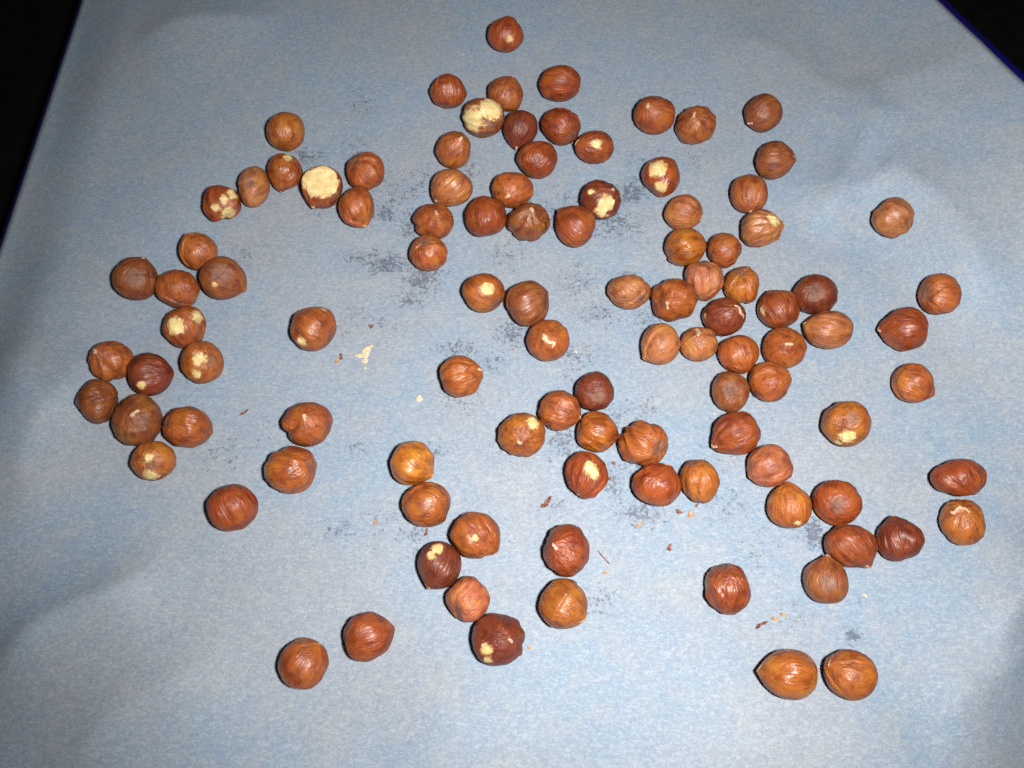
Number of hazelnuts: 104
